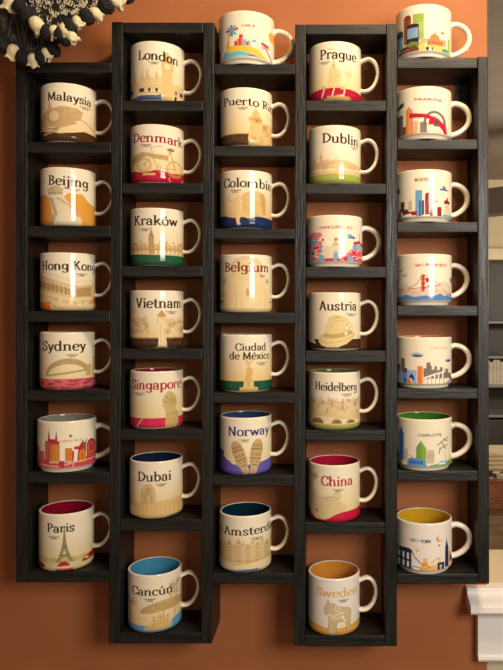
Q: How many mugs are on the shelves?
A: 34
